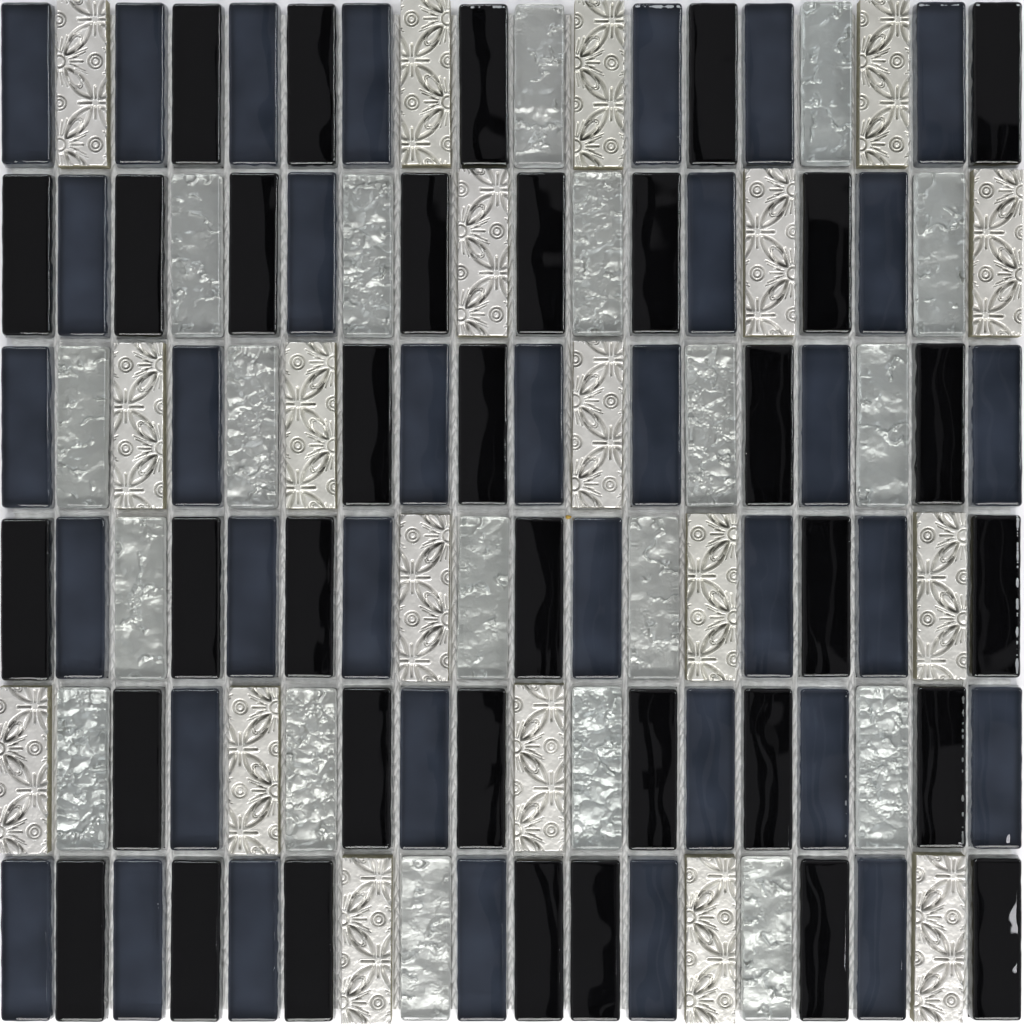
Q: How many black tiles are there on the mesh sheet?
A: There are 35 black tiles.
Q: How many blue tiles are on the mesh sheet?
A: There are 35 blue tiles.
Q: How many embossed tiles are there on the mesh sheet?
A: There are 19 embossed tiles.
